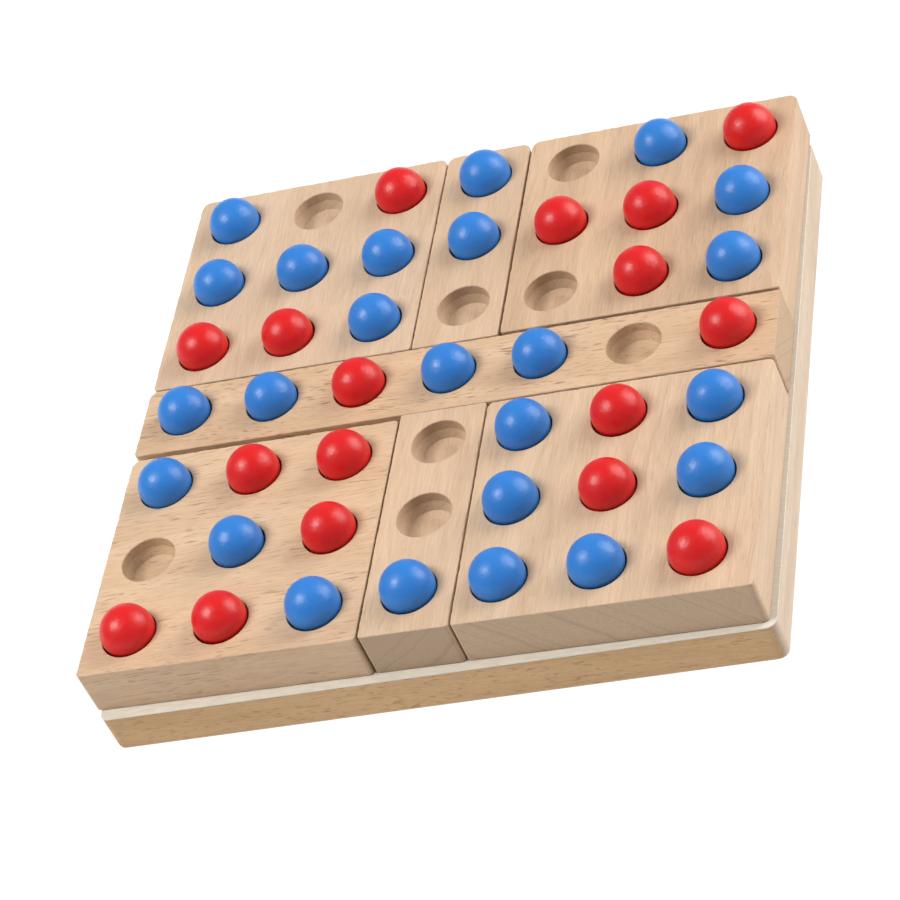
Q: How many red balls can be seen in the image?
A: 17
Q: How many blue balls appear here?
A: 24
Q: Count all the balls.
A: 41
